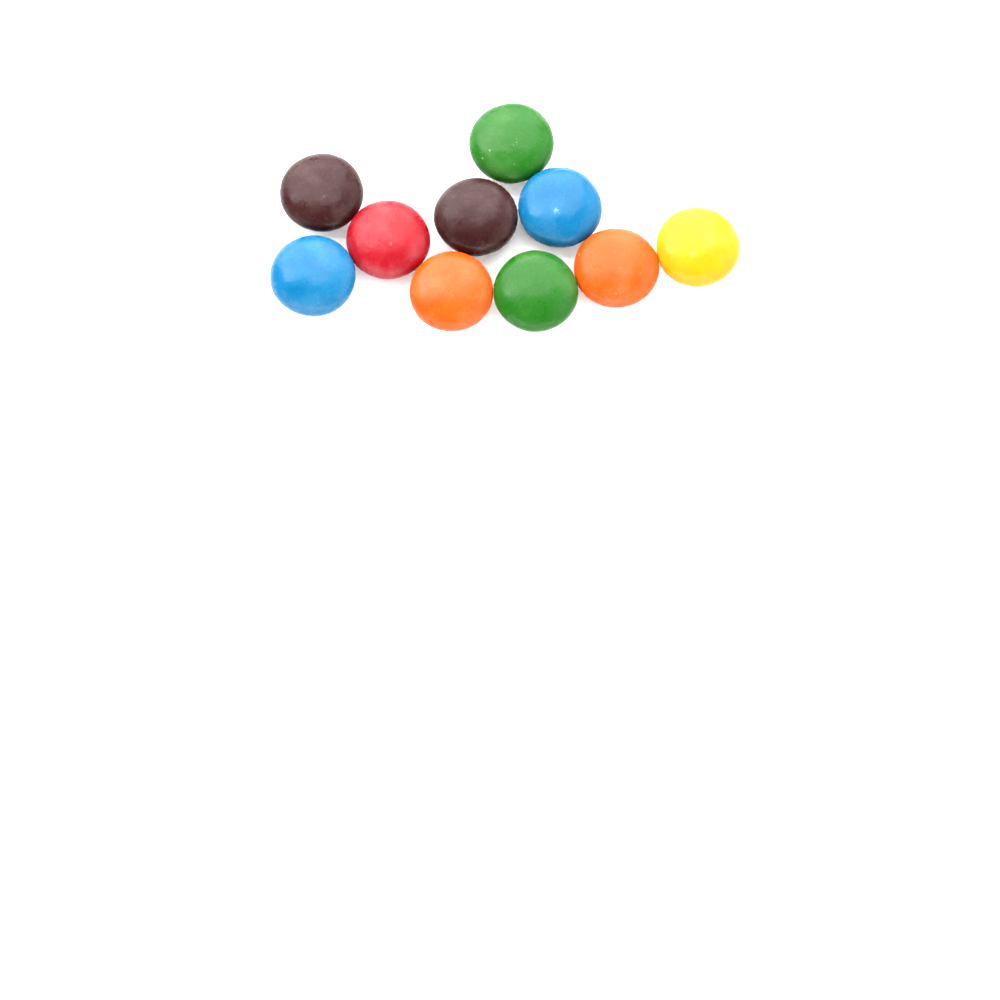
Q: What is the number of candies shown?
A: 10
